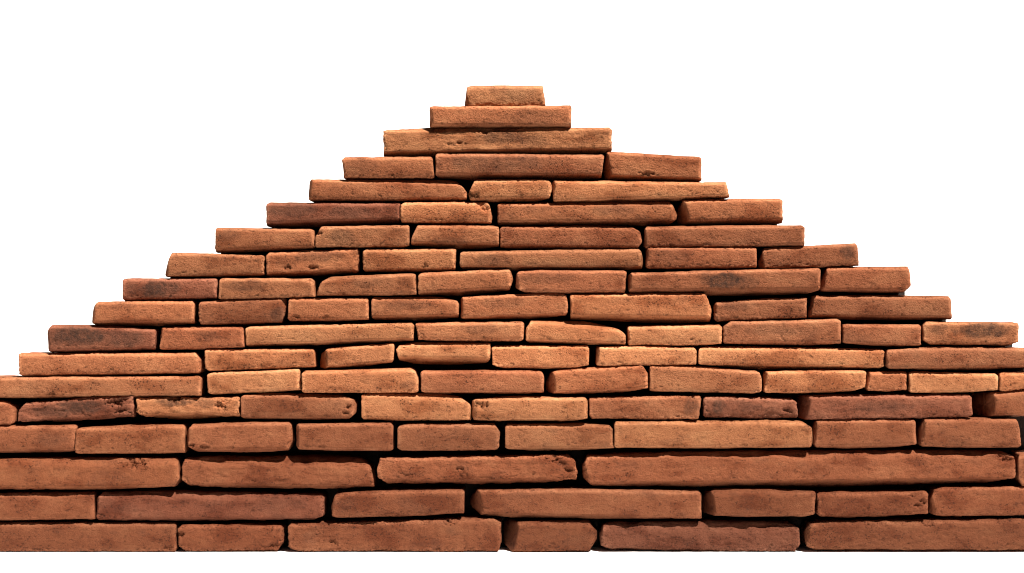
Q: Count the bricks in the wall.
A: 103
